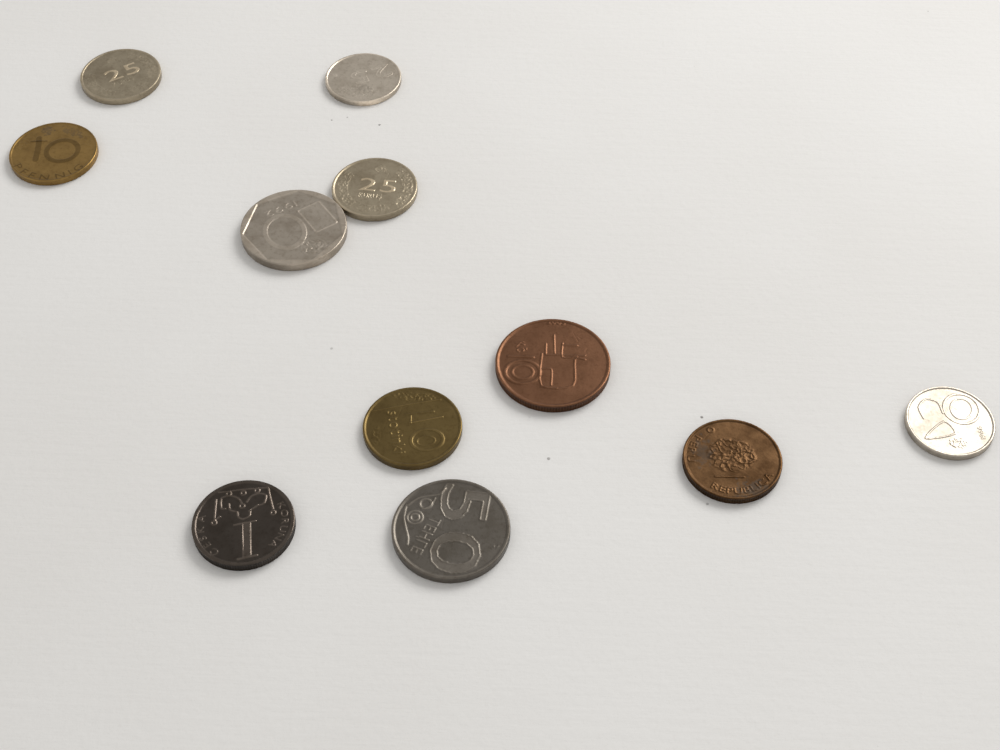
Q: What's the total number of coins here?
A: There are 11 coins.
